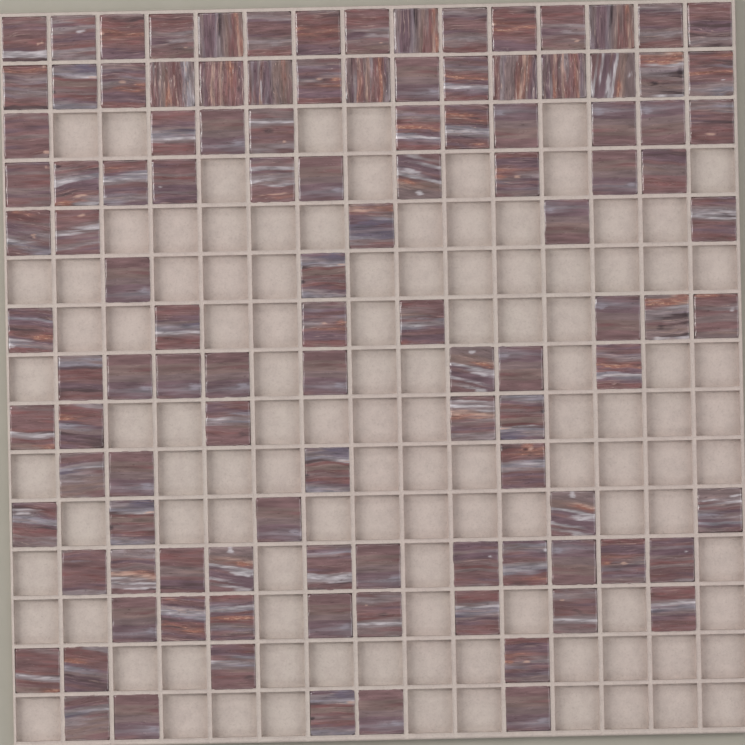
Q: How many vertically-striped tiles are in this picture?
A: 10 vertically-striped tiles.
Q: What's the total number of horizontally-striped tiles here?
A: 104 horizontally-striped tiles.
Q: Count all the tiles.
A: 114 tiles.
